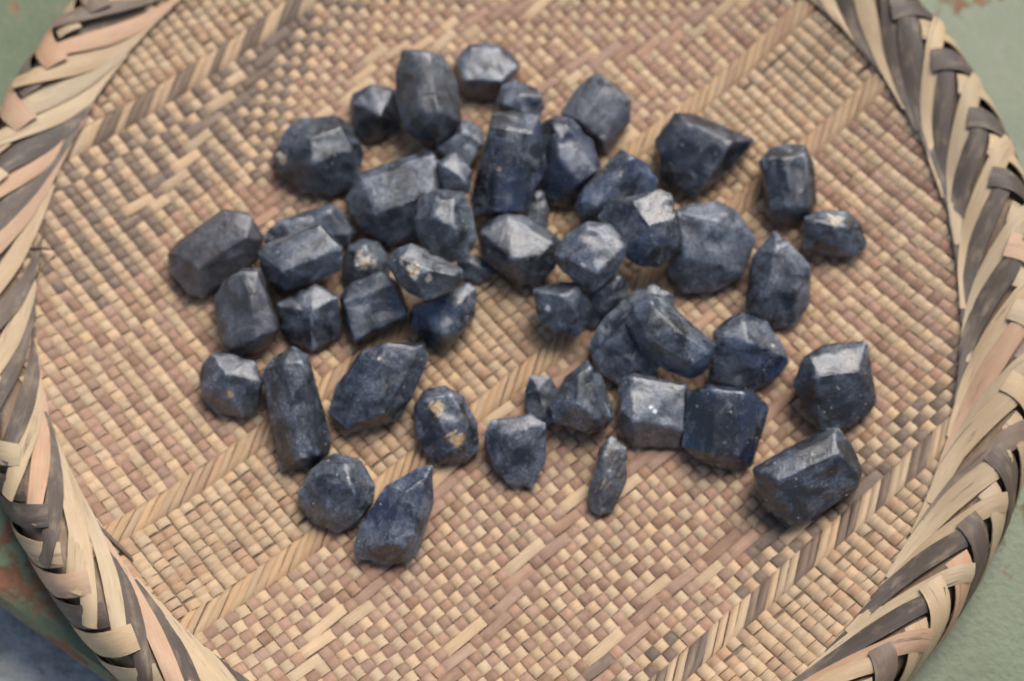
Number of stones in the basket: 51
